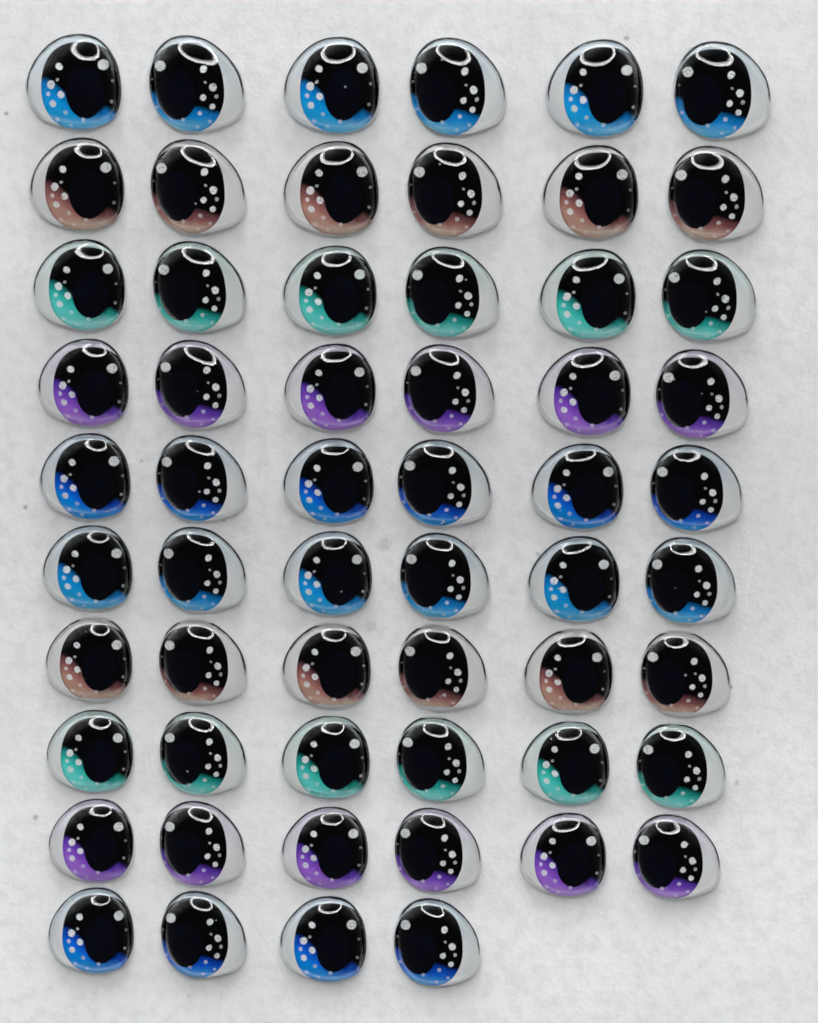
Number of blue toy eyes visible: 22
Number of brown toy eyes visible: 12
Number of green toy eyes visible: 12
